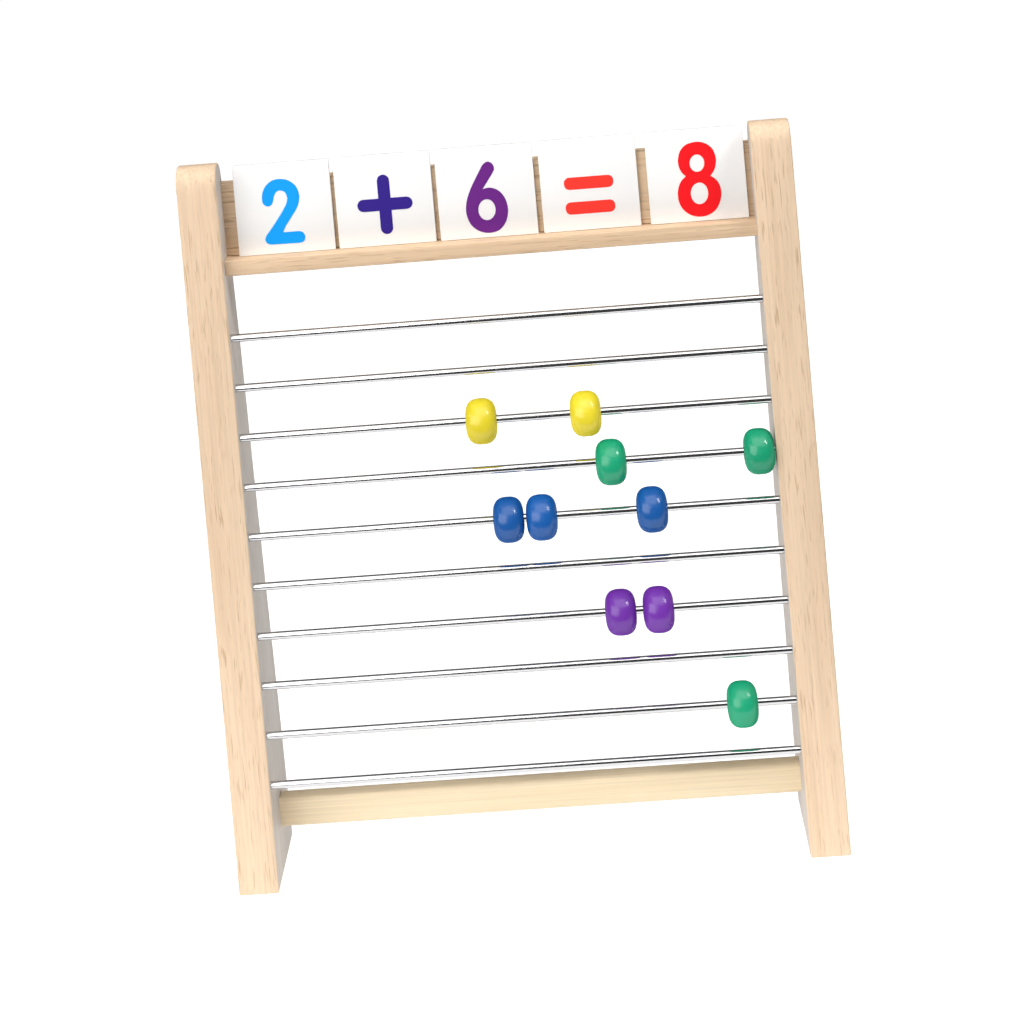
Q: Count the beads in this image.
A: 10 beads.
